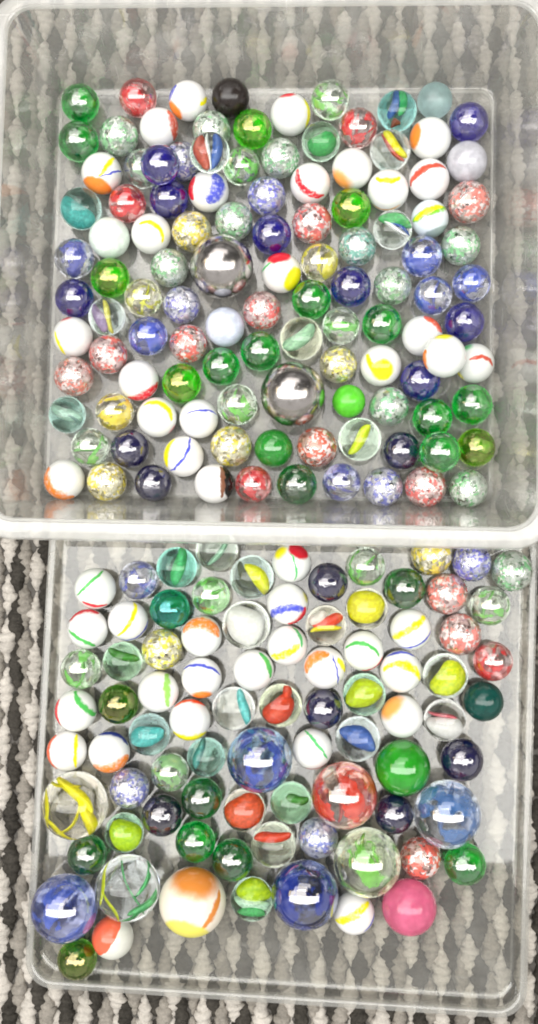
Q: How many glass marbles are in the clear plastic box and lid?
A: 196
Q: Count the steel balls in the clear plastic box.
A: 2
